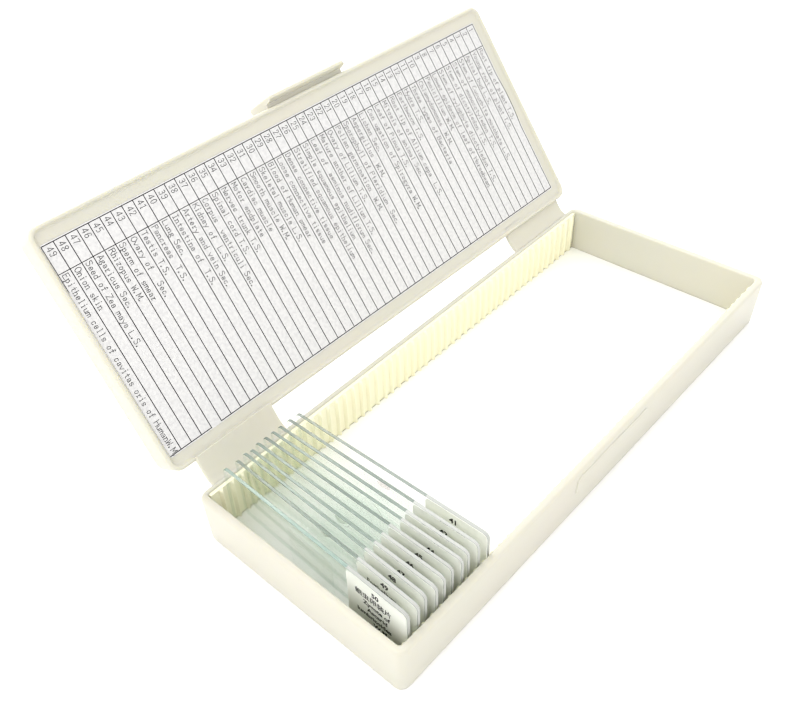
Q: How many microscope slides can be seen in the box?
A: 10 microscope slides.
